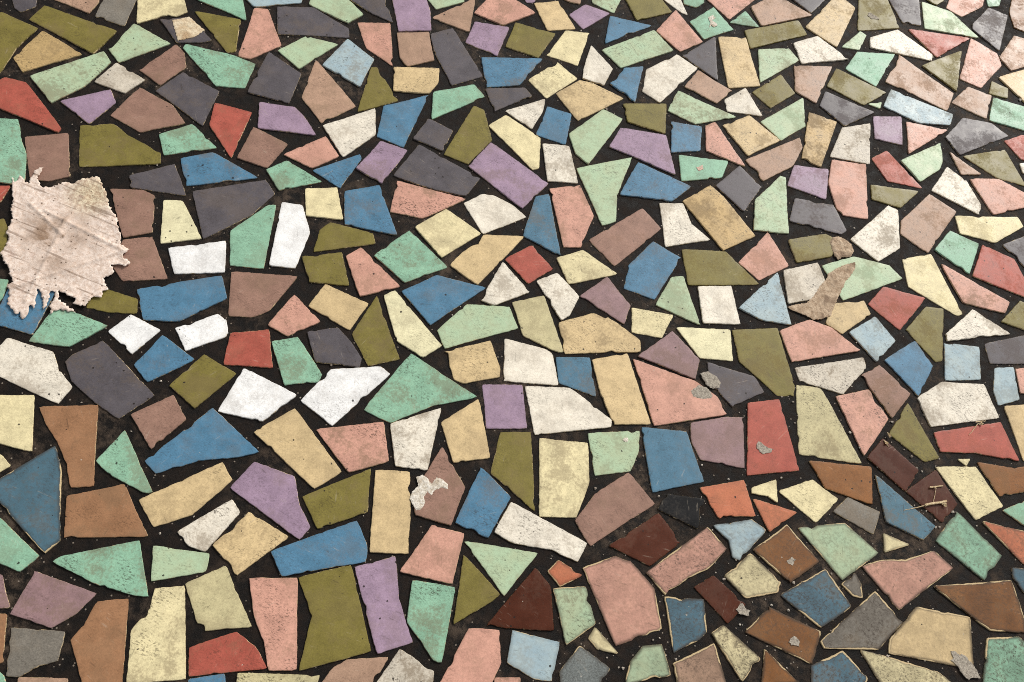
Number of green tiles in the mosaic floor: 54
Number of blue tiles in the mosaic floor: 38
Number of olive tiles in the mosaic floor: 34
